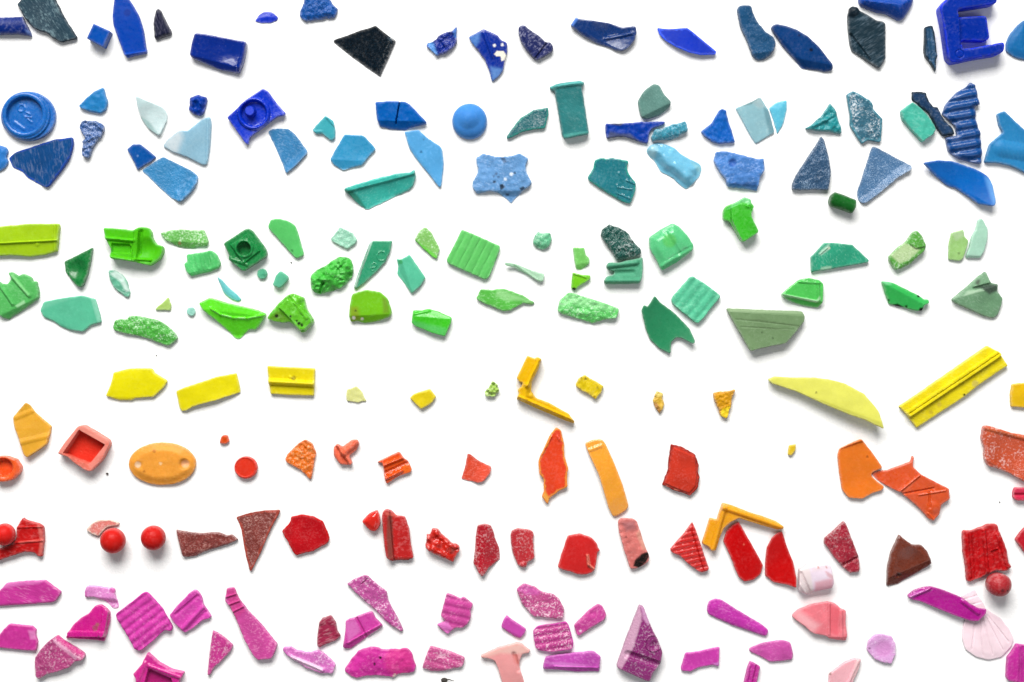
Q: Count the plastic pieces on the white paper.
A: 197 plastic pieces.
